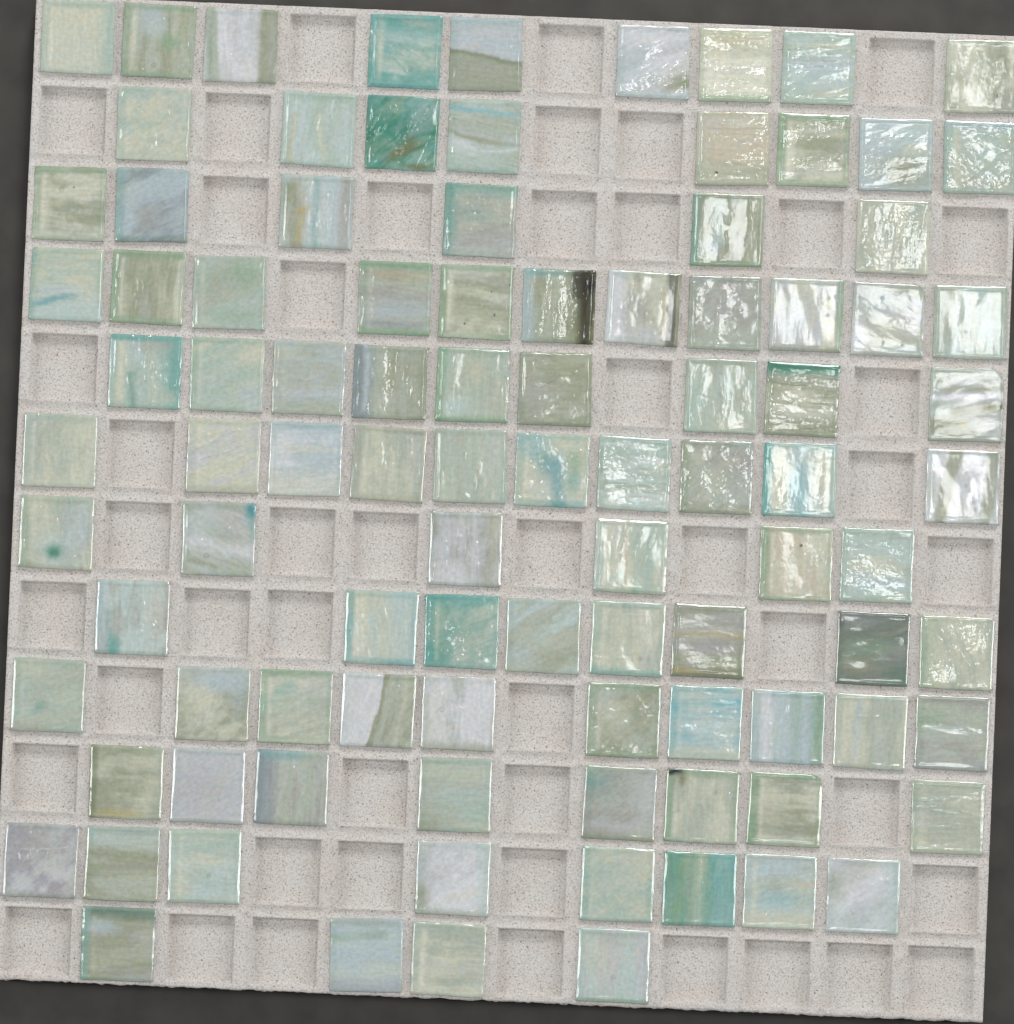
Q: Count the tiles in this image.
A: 97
